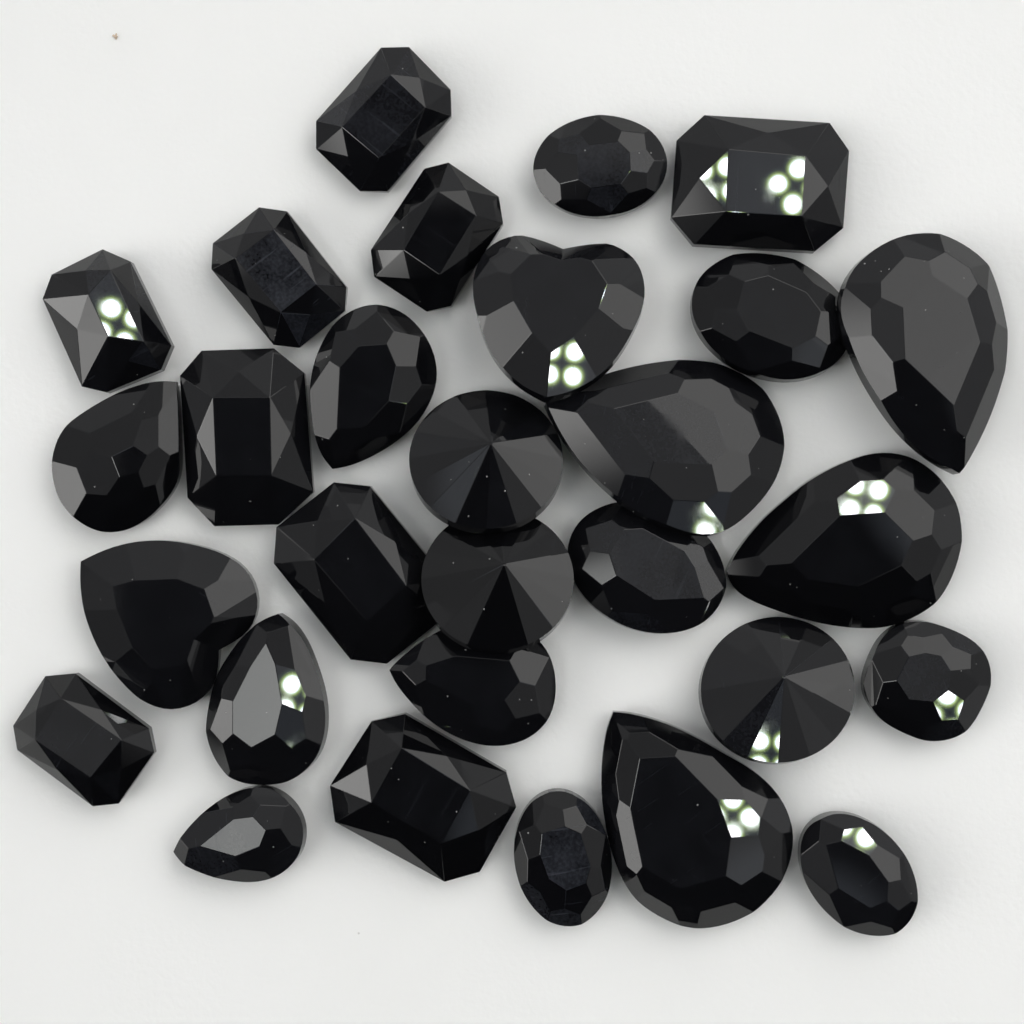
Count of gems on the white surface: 29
